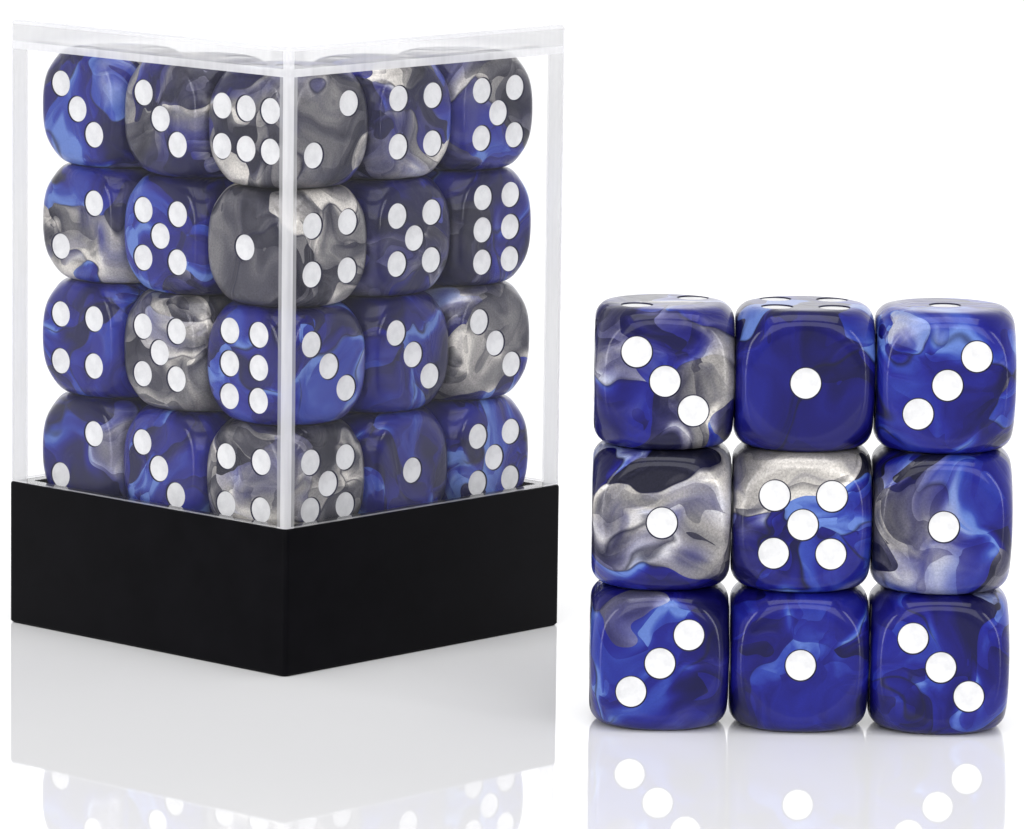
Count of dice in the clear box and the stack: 29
